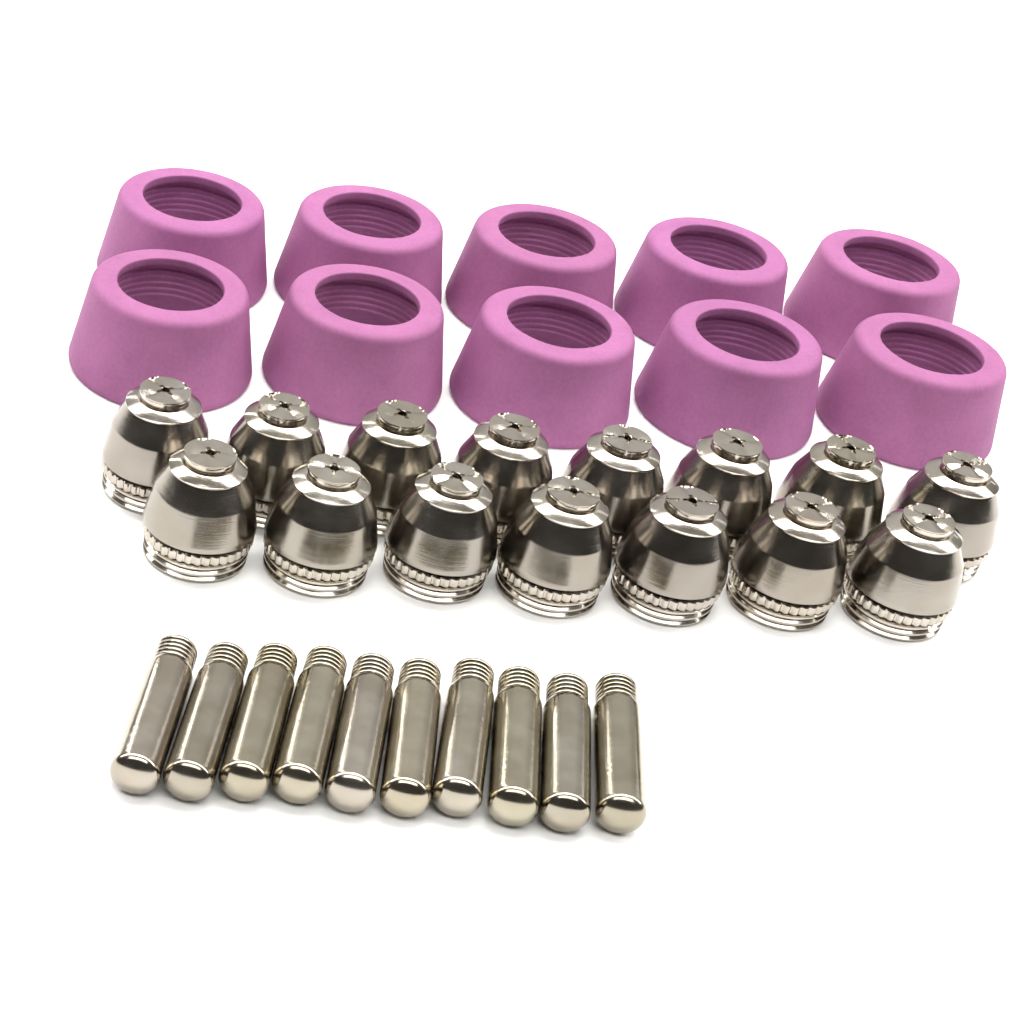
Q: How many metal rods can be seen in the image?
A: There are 10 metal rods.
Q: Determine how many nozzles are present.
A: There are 15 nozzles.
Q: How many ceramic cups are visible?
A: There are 10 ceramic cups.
